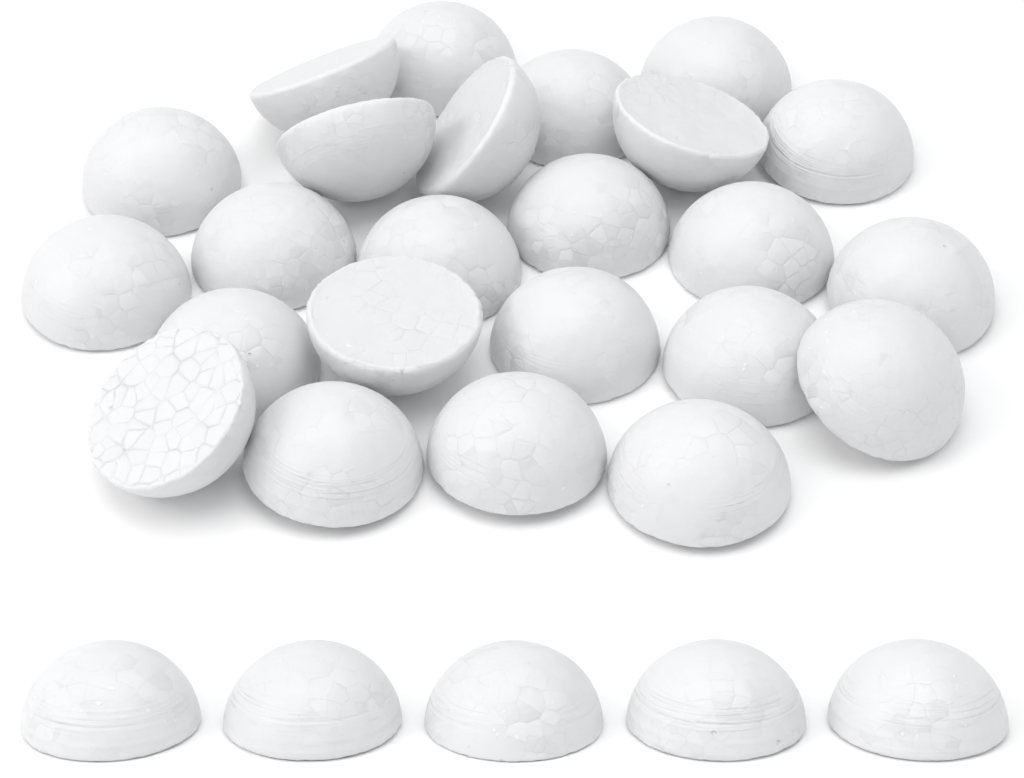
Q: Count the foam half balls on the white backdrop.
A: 29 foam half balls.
